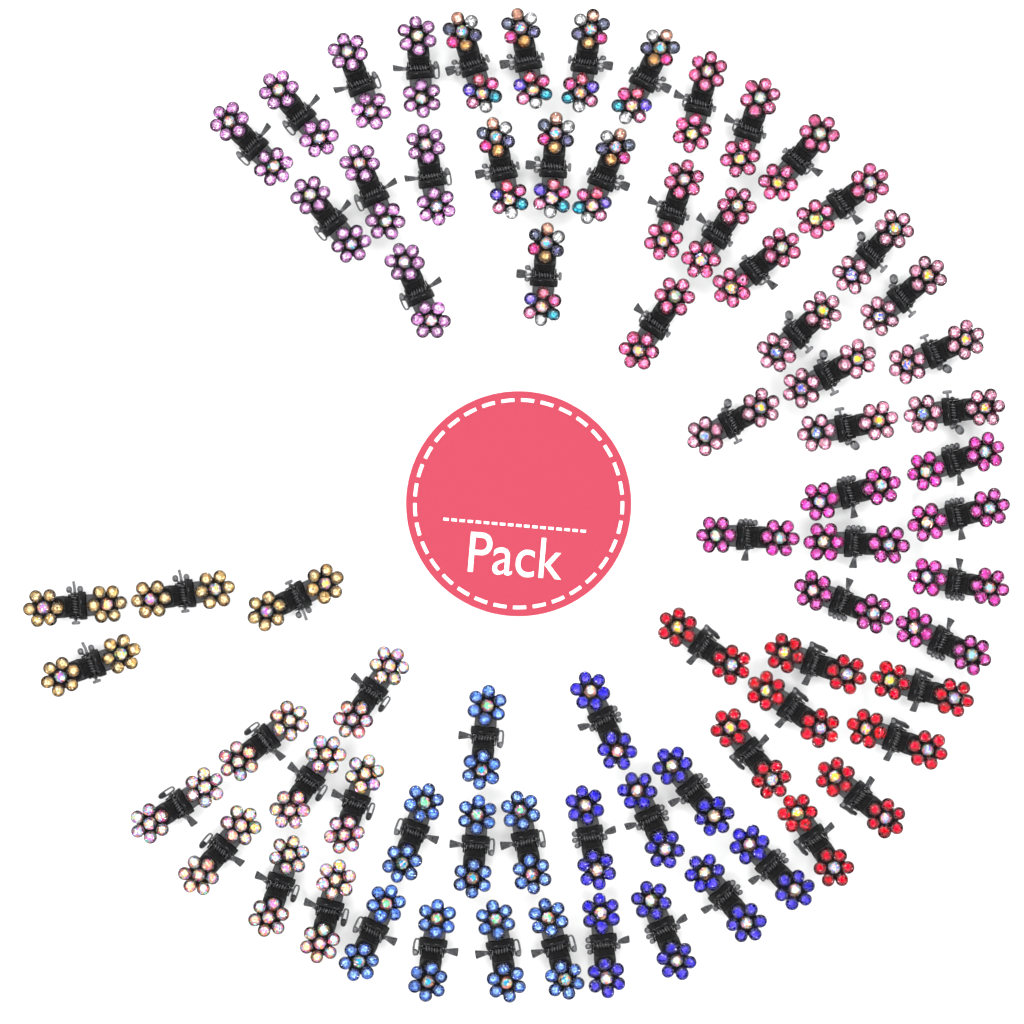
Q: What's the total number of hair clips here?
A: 76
